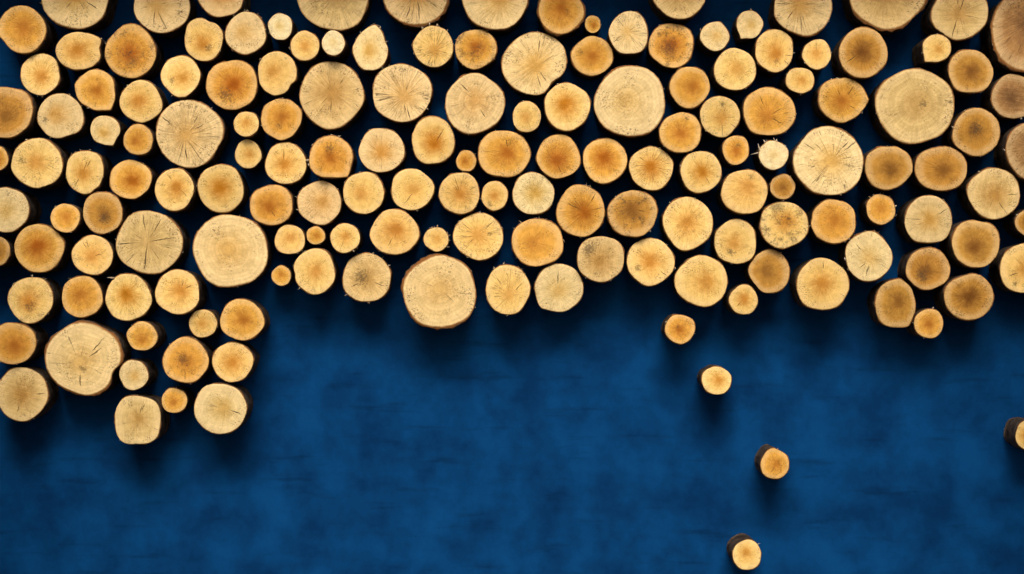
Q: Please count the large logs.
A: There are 121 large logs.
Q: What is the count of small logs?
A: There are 40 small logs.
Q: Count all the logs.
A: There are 161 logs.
